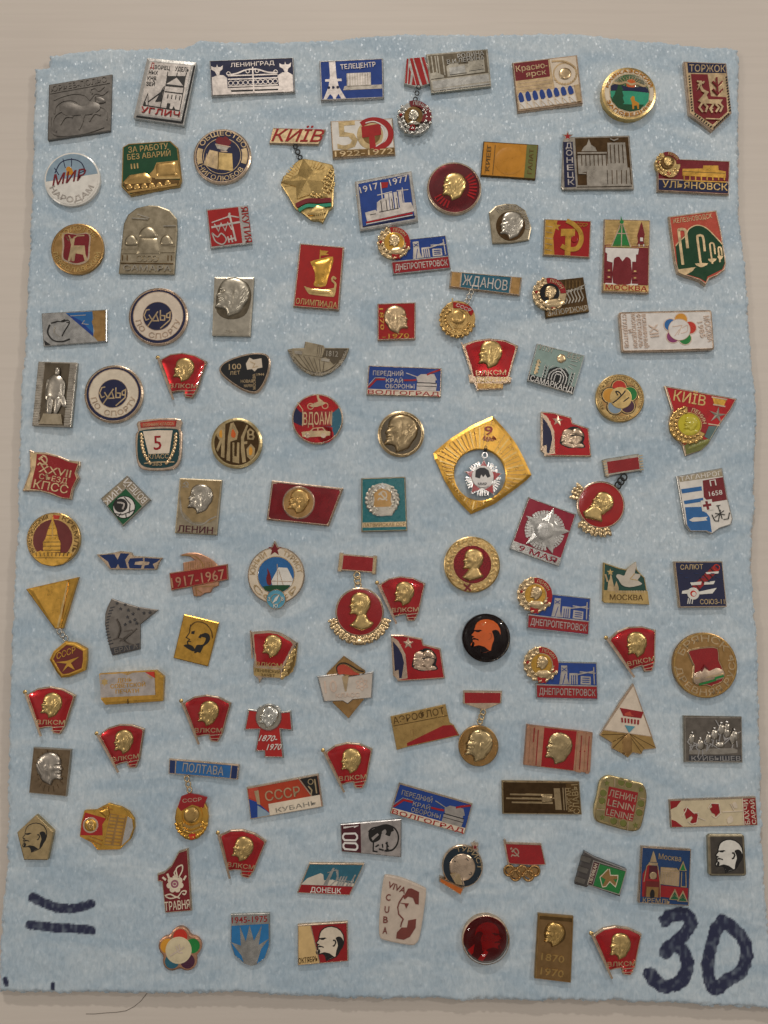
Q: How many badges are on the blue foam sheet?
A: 114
